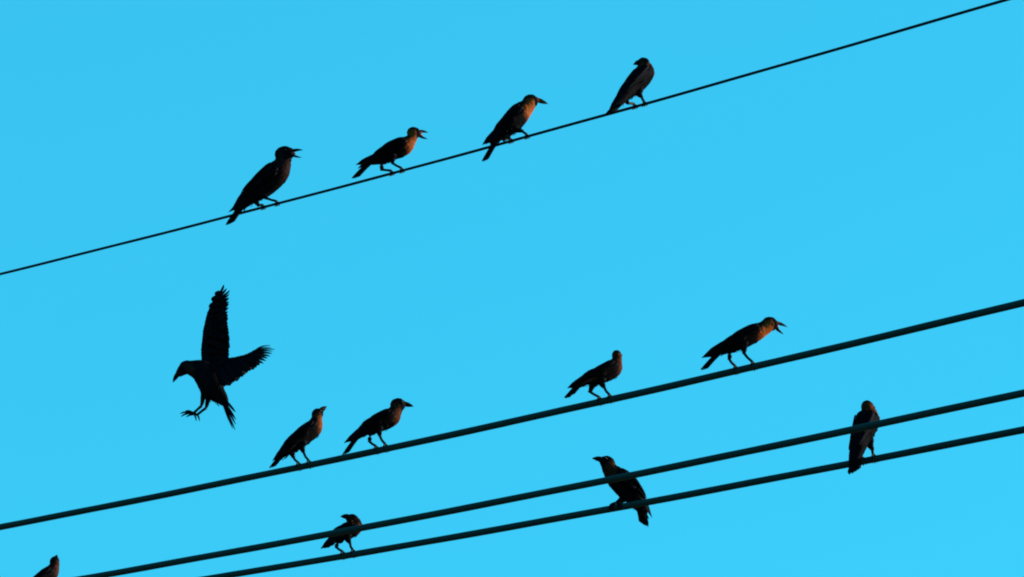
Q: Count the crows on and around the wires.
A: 13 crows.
